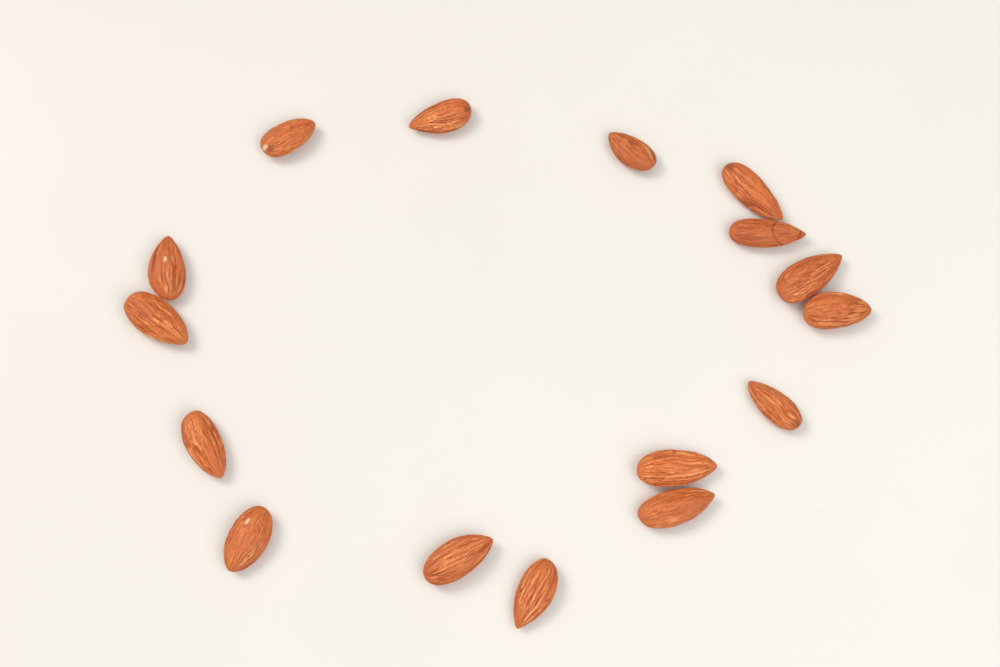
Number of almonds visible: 16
